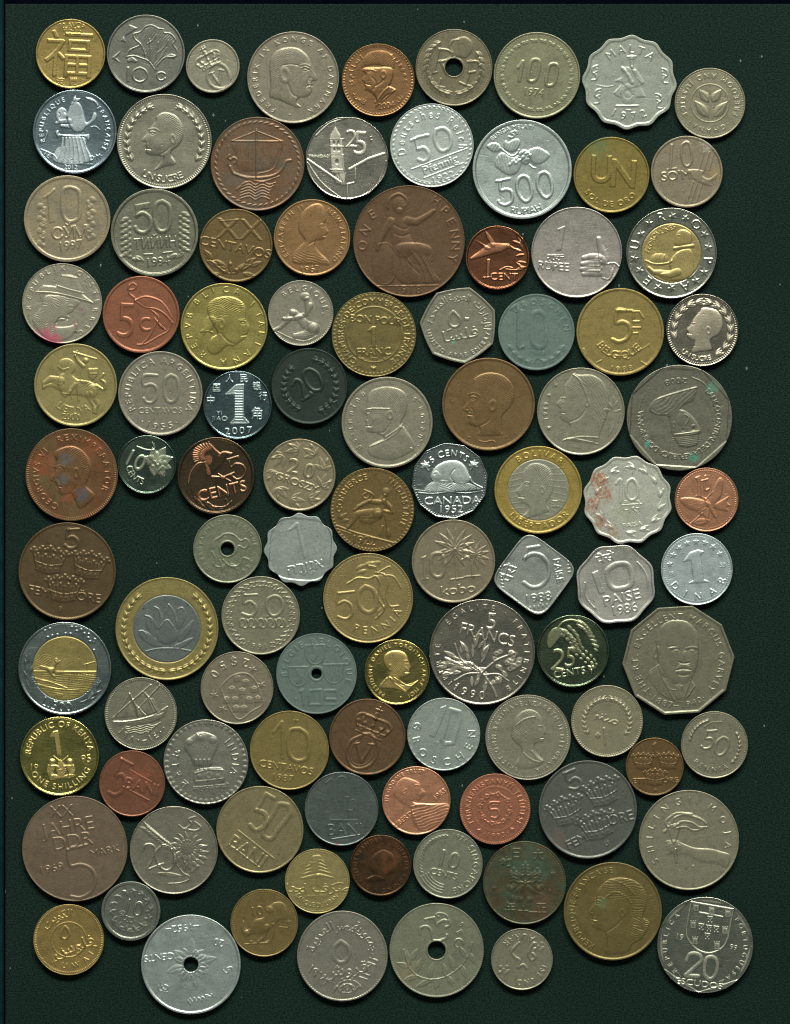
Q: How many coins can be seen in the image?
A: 100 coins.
